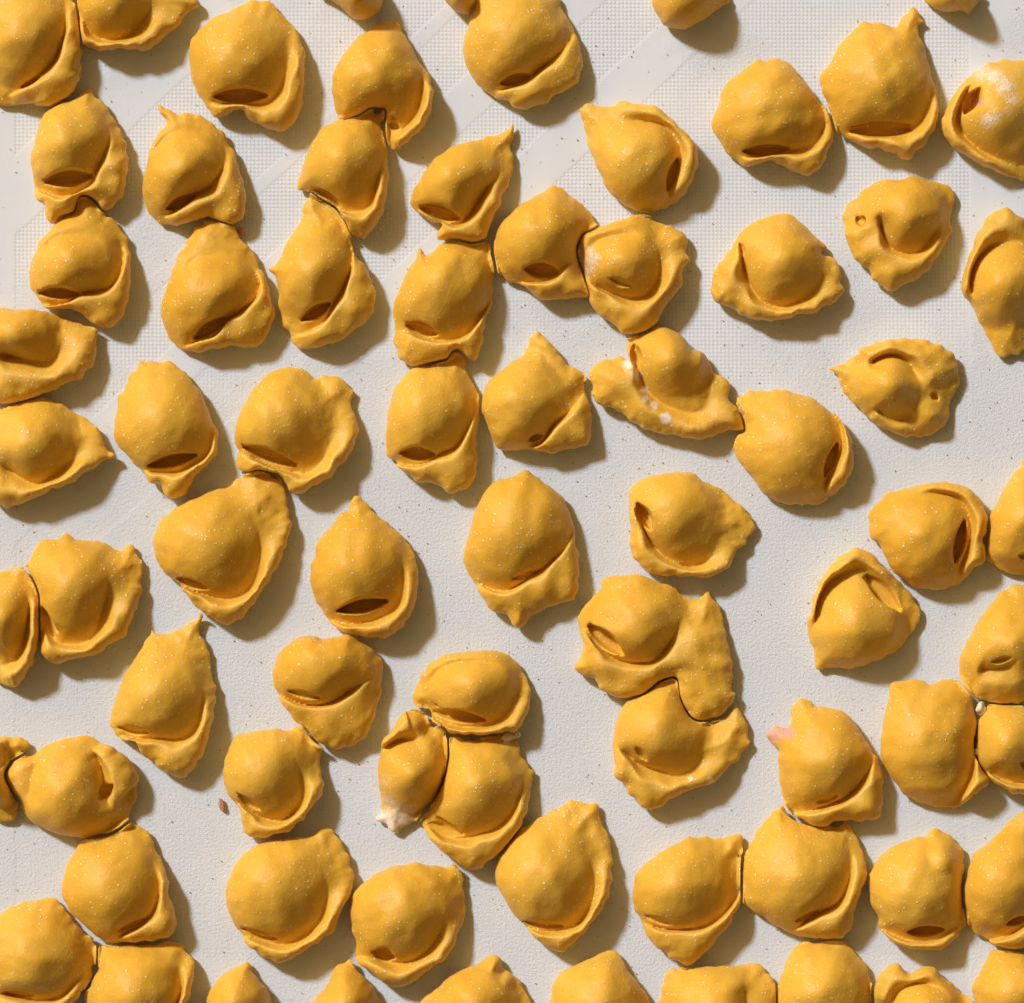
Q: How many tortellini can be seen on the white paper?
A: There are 76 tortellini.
